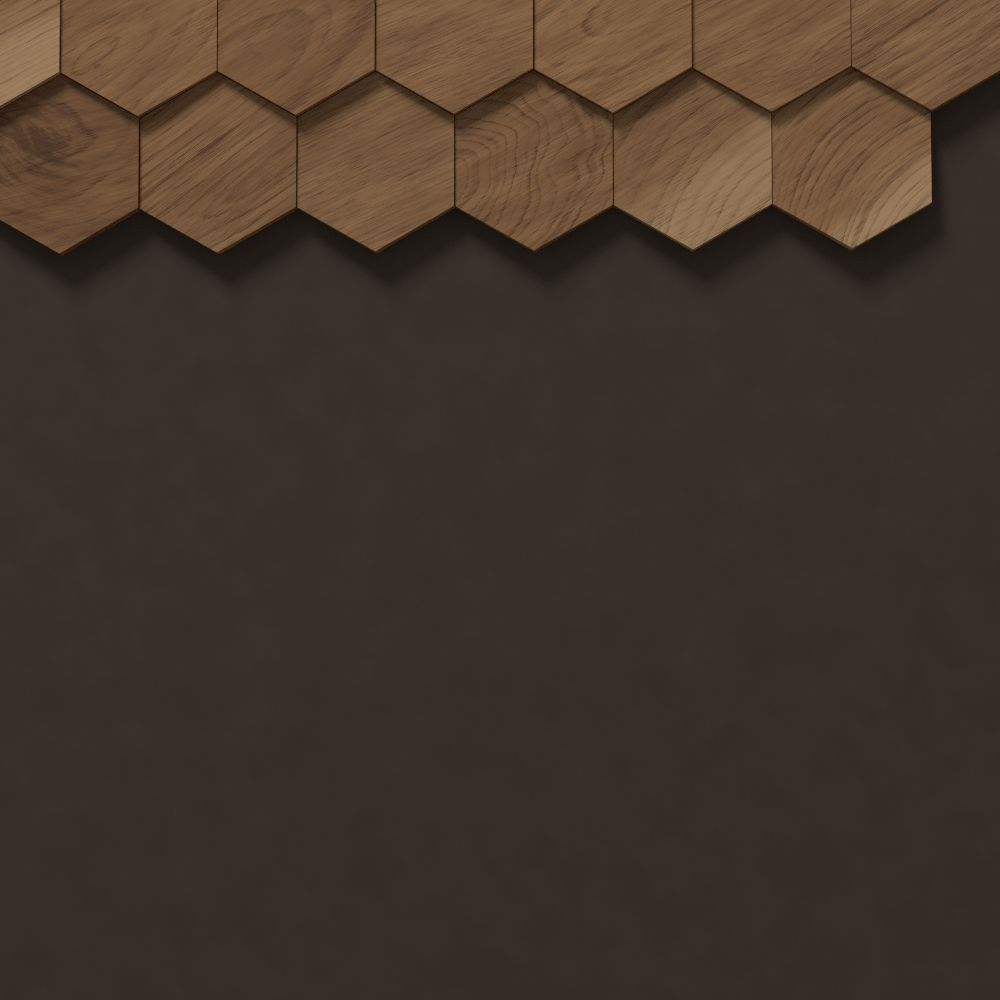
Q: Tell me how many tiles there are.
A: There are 13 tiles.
